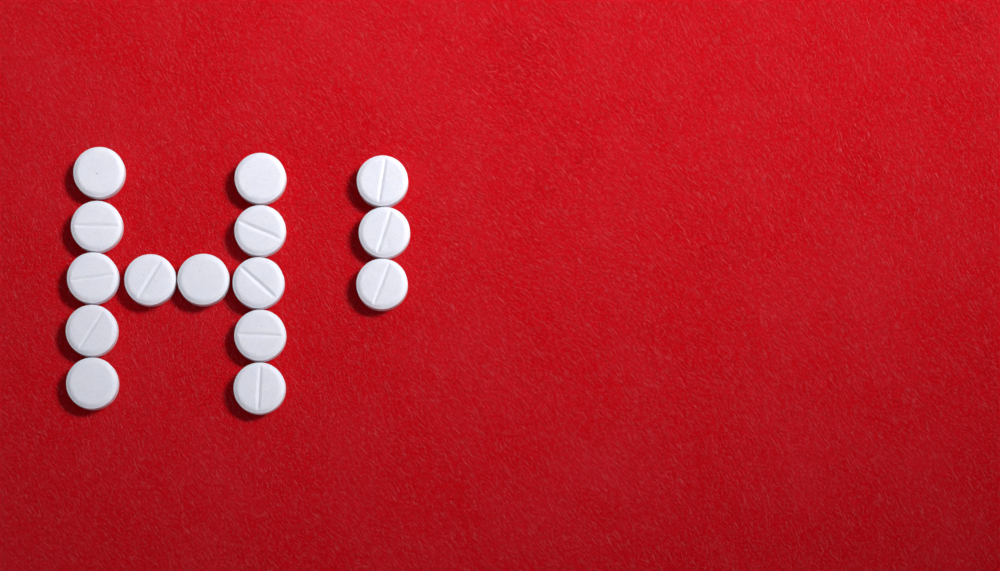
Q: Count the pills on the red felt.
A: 15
